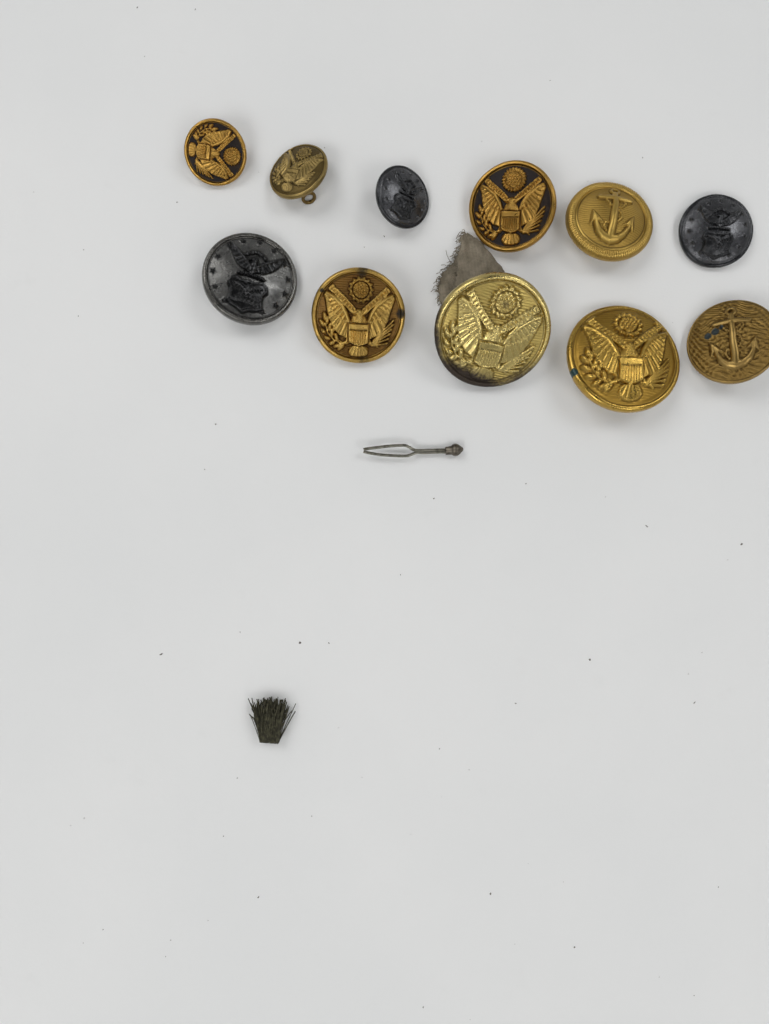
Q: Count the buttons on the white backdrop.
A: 11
